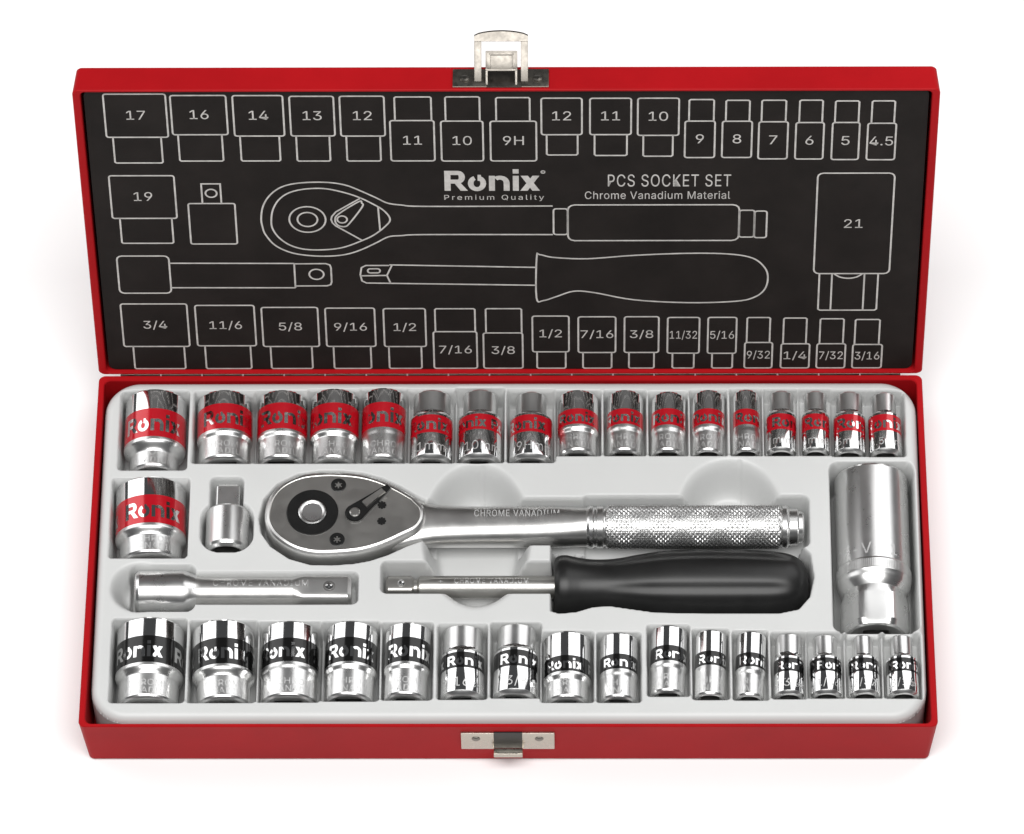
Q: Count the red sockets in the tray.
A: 18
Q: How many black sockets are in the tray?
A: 16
